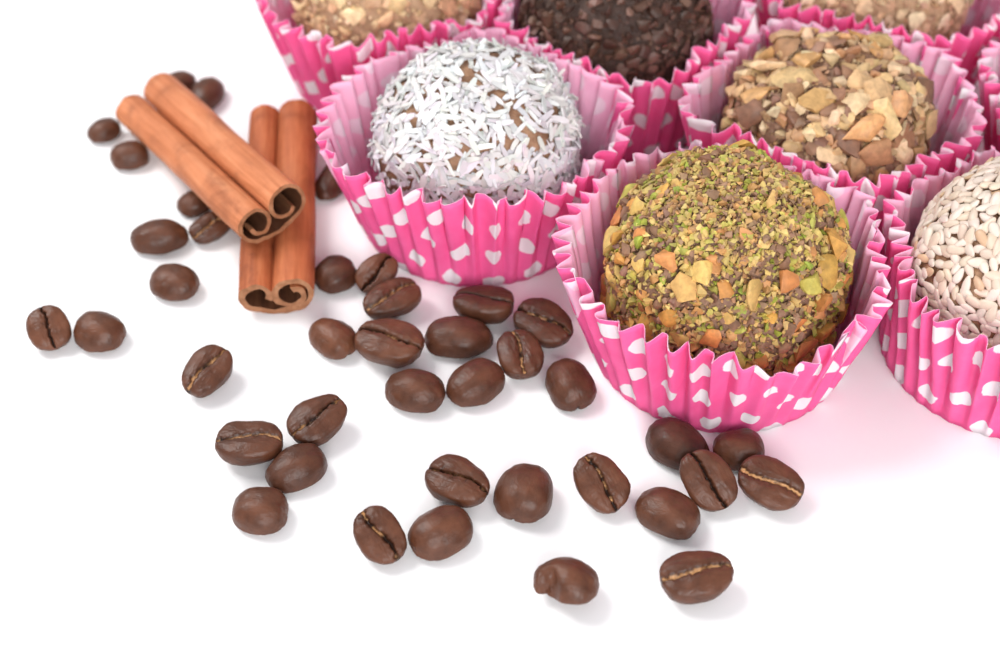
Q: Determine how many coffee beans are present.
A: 40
